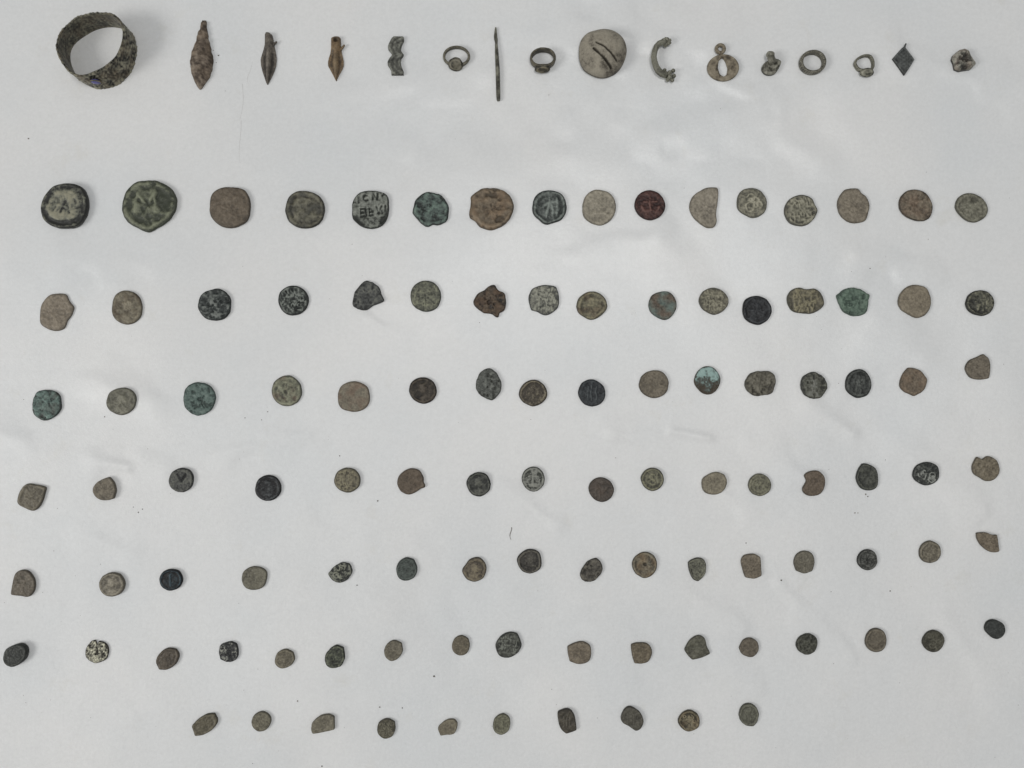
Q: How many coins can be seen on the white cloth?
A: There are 107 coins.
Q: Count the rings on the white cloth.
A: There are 4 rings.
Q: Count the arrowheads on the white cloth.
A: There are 3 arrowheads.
